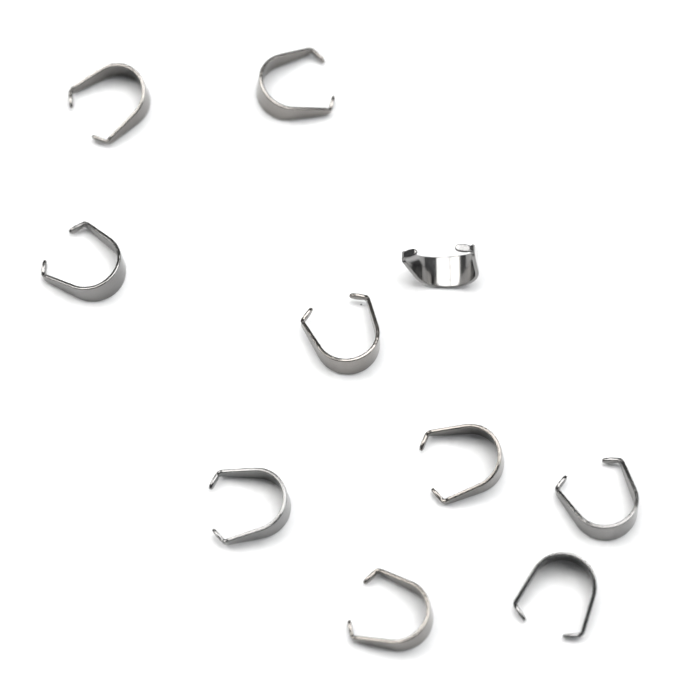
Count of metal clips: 10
